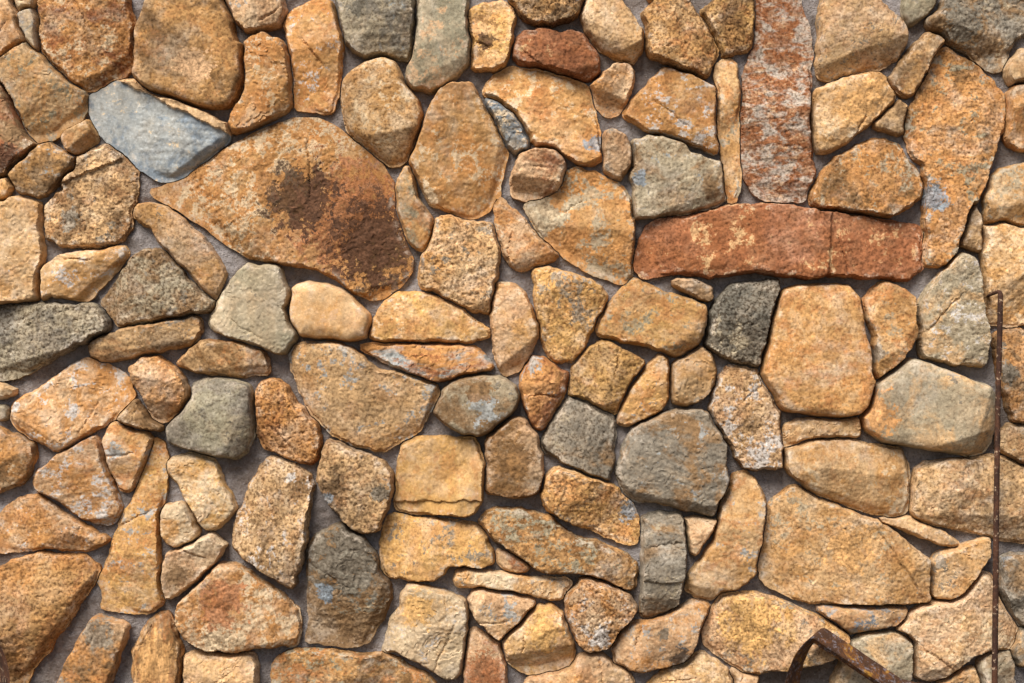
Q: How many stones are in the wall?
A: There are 141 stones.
